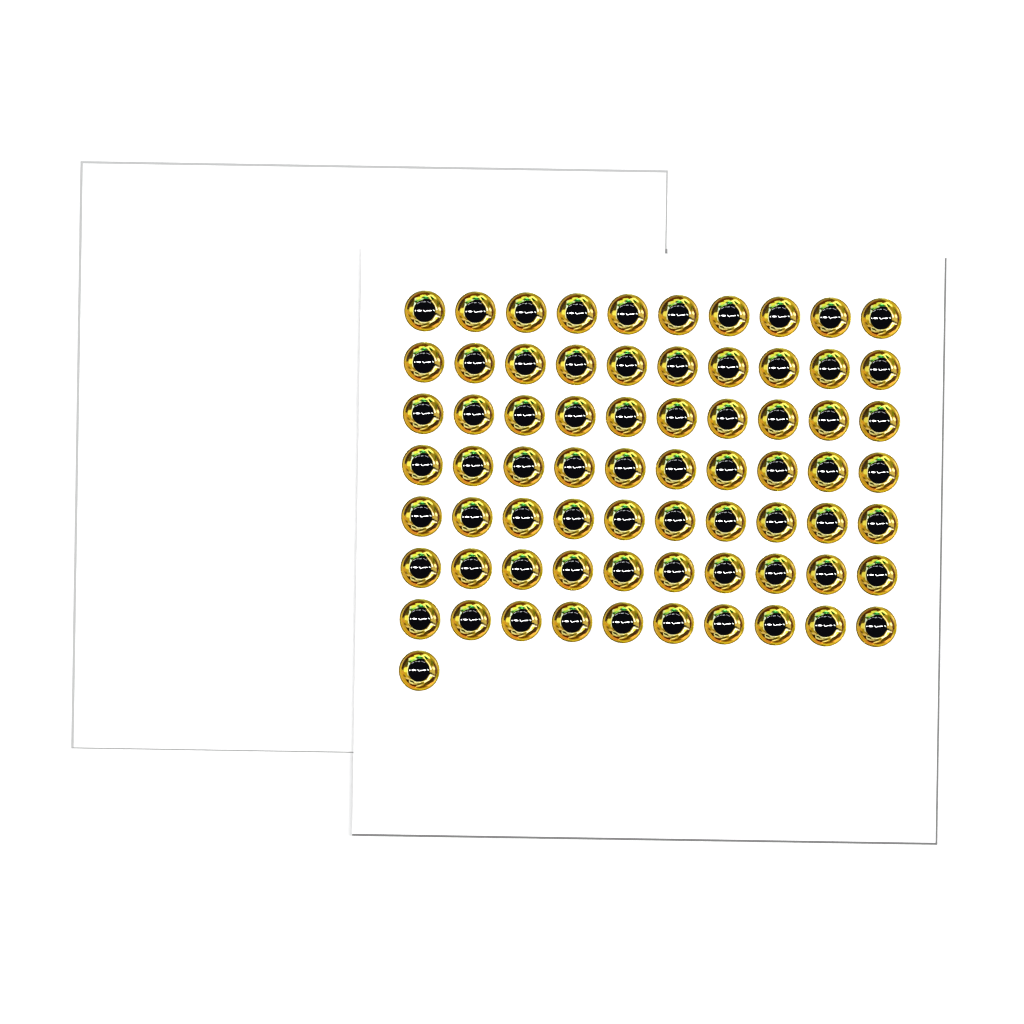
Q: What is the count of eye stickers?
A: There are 71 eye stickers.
